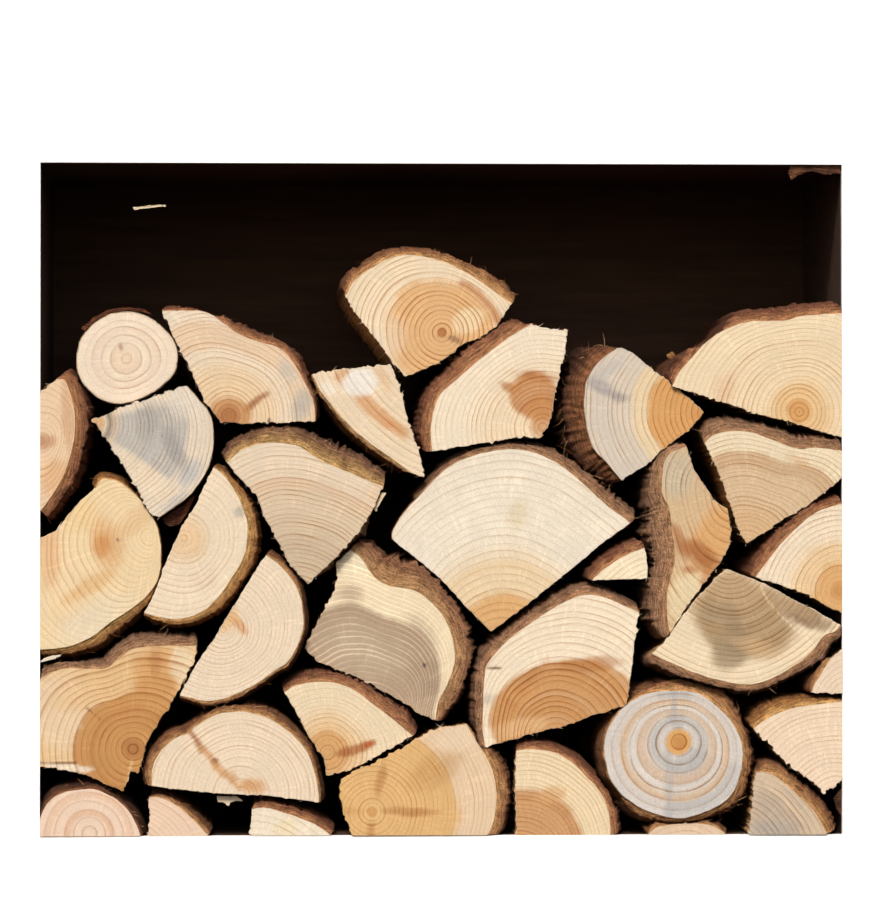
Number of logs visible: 34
